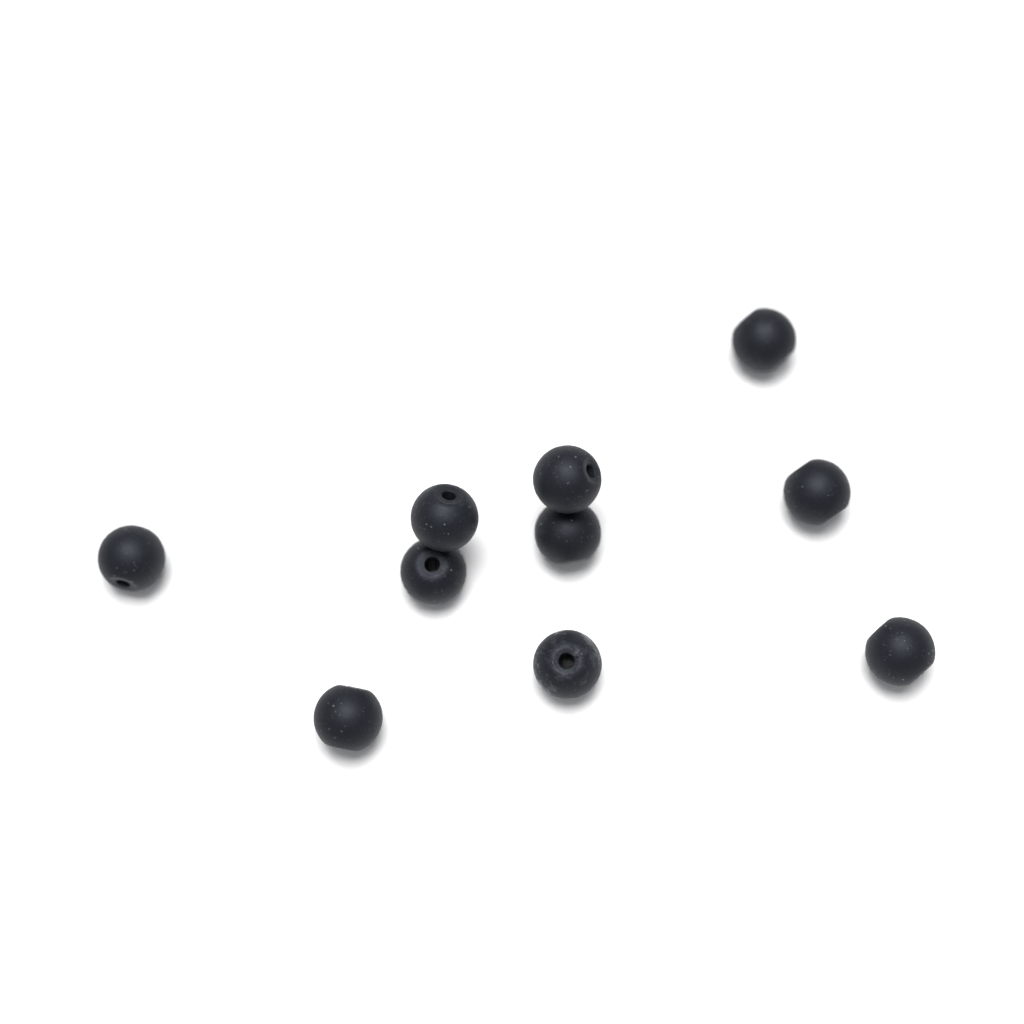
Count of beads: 10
